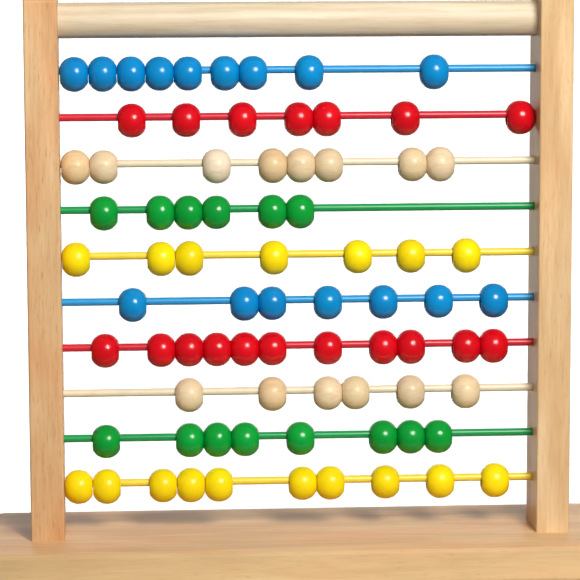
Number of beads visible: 79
